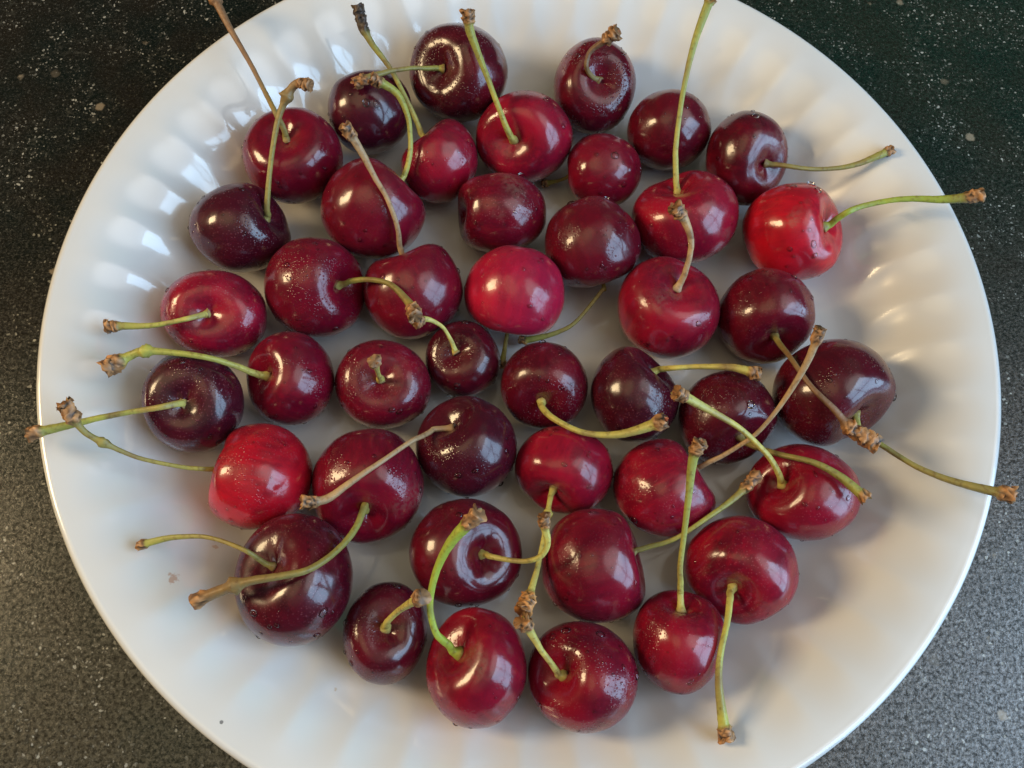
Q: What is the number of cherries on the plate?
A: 43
